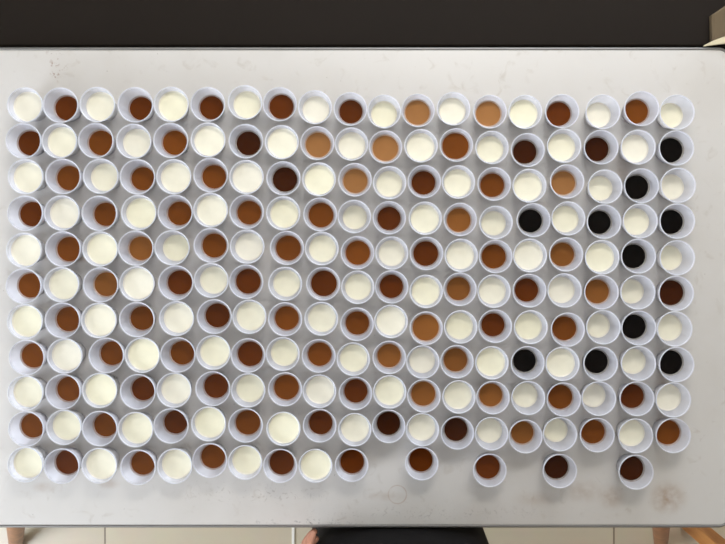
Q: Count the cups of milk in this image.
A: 100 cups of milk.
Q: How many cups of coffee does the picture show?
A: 104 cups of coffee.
